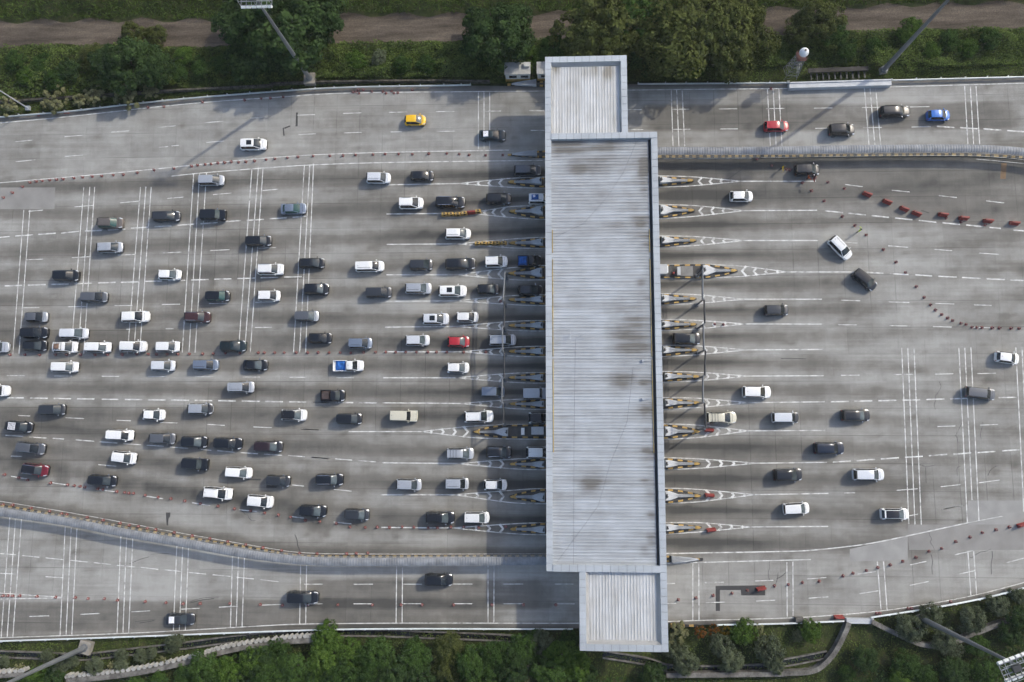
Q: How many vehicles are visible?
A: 125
